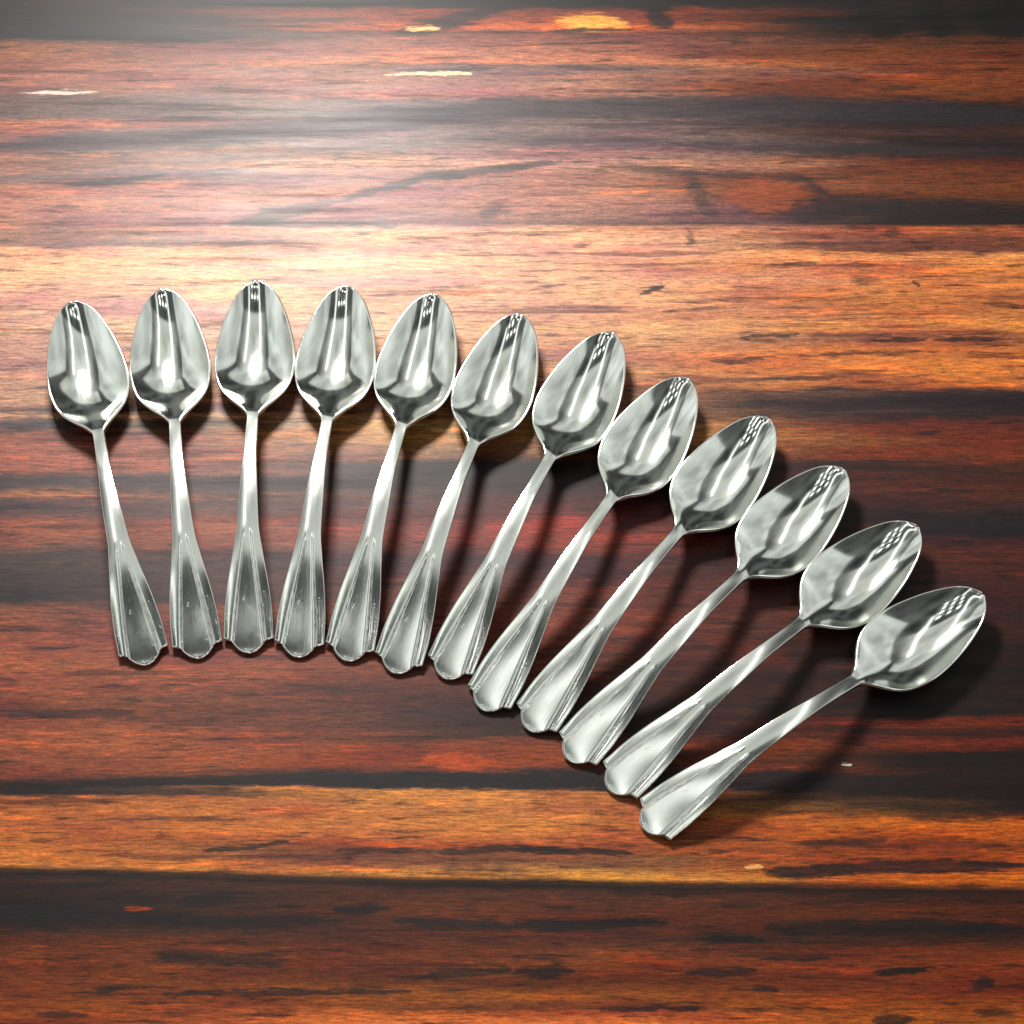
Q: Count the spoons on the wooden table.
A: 12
